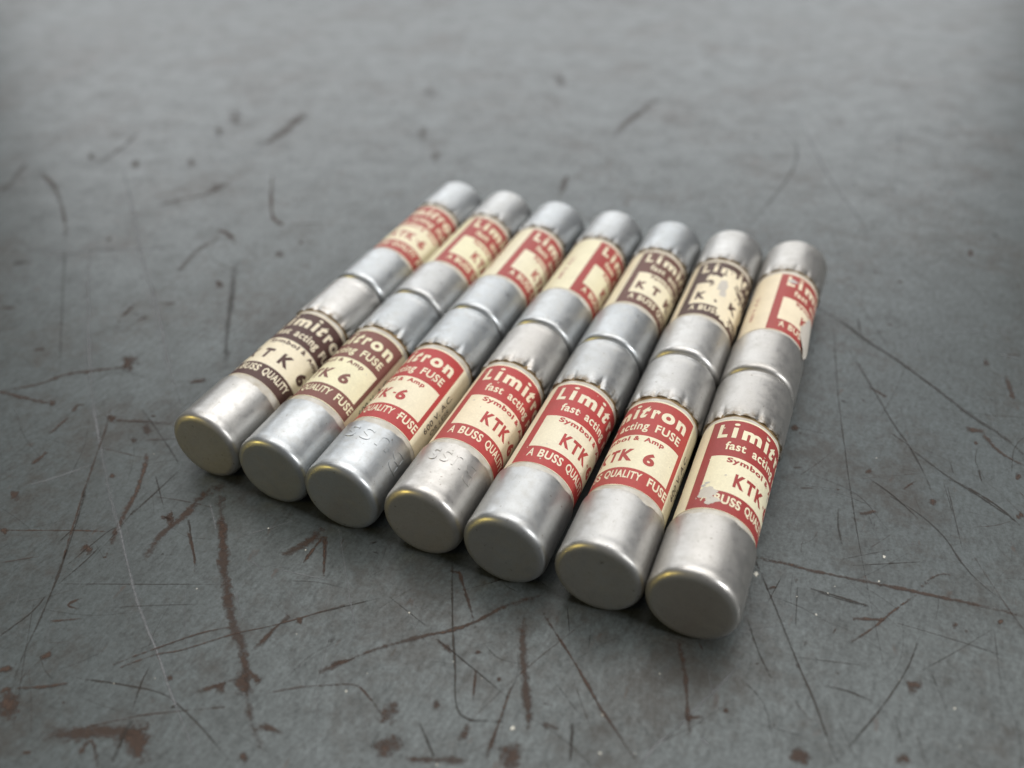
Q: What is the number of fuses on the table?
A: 14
